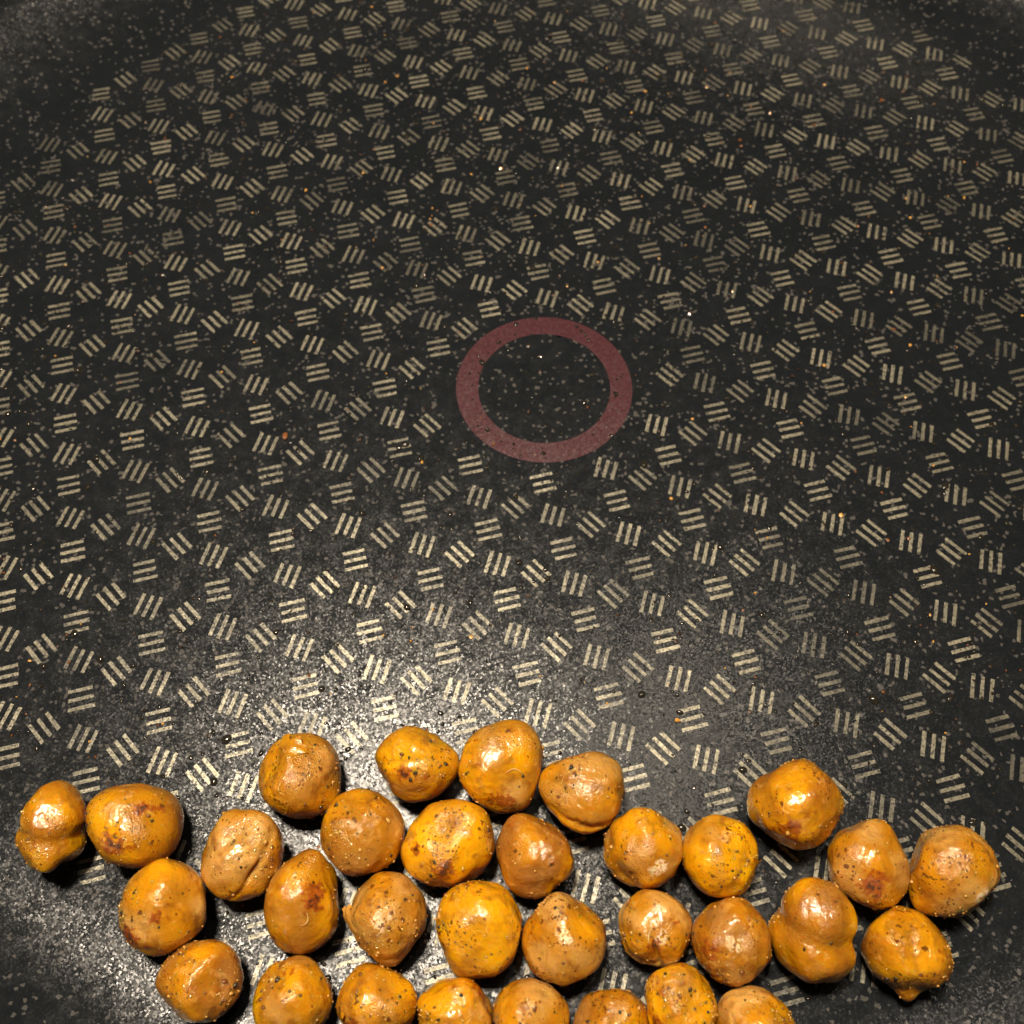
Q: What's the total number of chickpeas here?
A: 32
